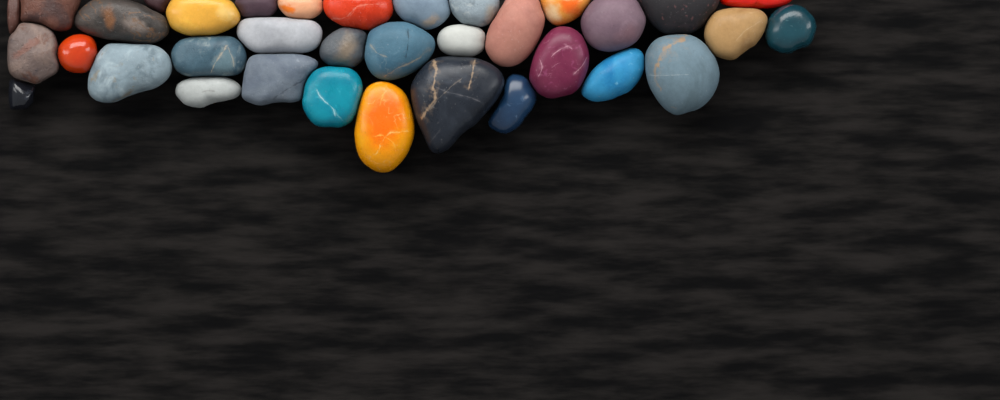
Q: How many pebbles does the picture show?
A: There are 35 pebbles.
